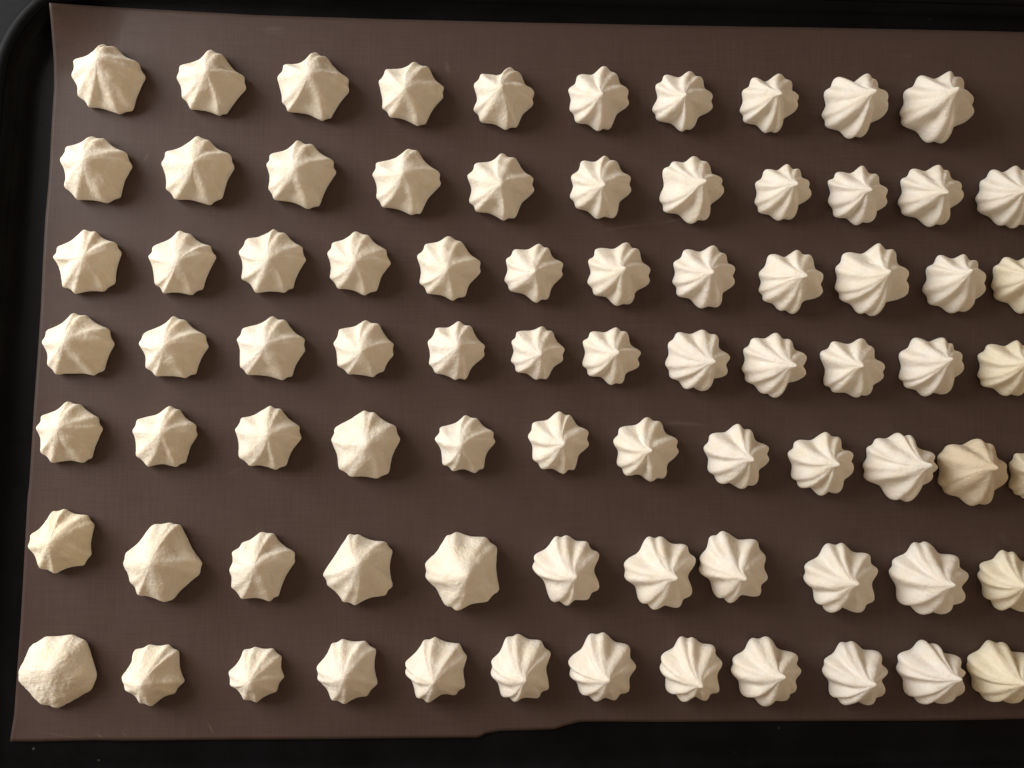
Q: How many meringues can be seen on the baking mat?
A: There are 80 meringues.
